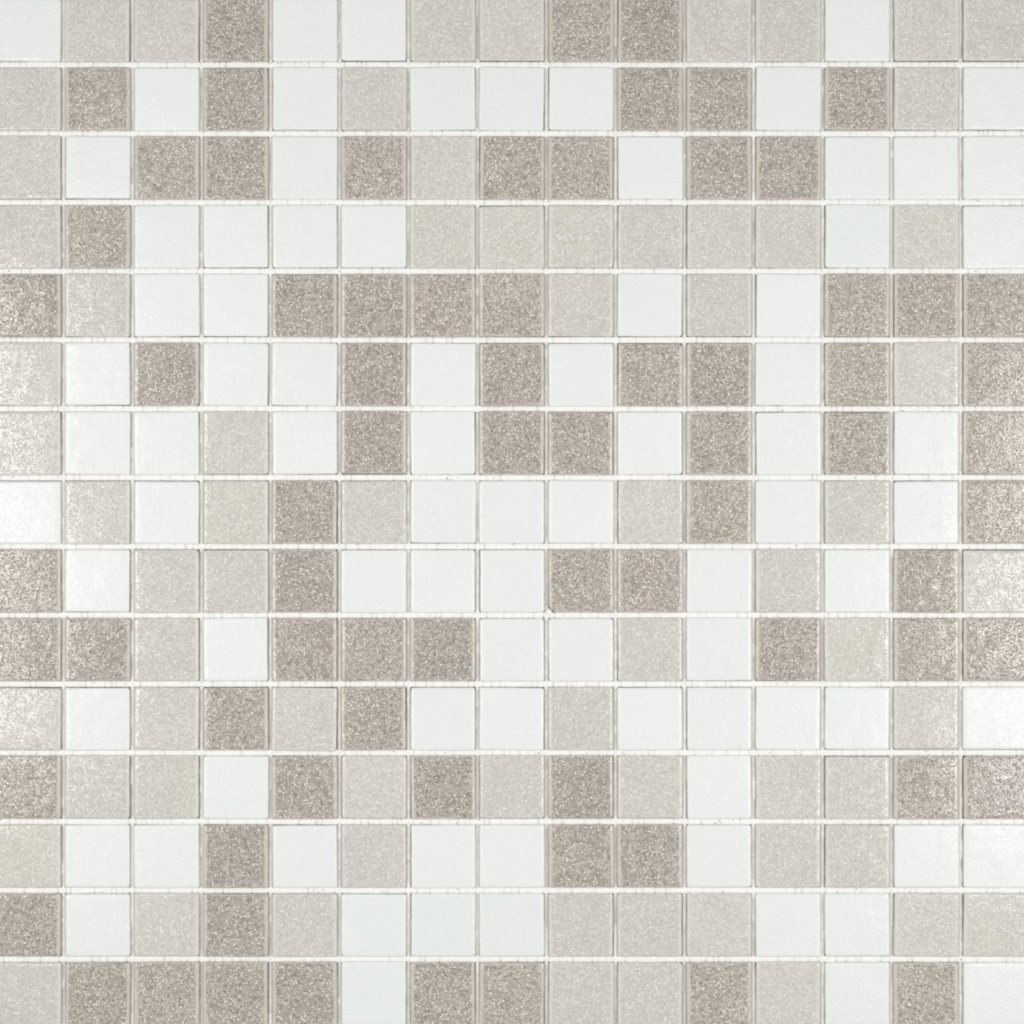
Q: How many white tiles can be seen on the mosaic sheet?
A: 84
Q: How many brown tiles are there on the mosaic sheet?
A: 74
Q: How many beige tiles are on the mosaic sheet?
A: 67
